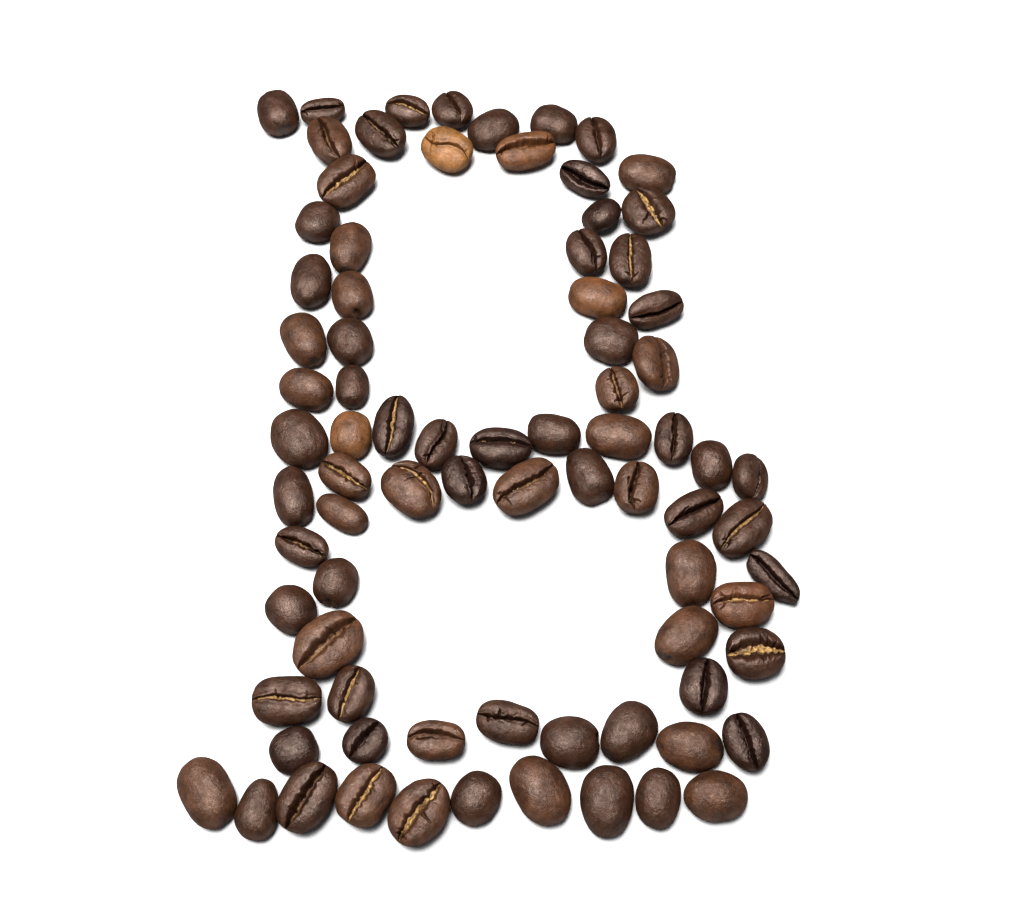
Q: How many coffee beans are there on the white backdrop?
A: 81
